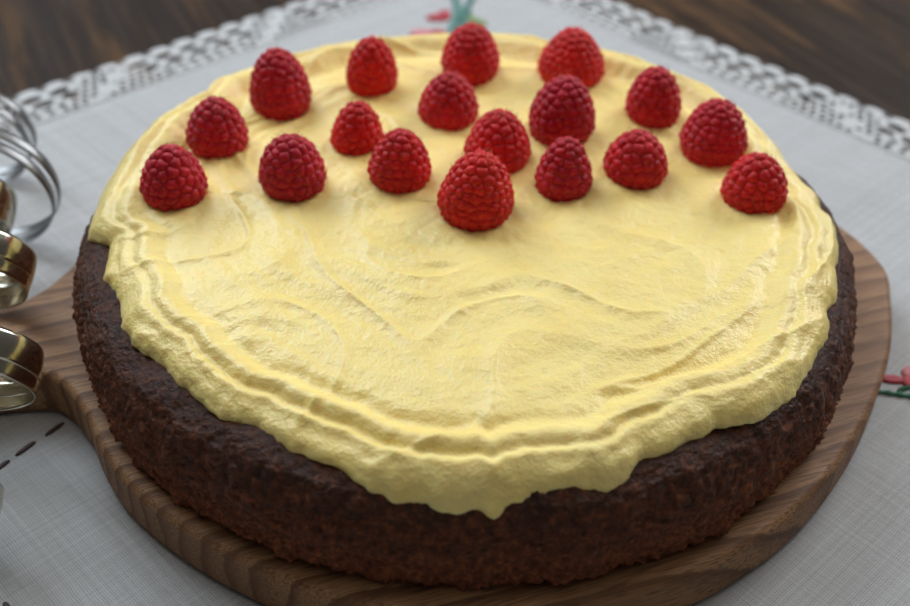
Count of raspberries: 18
